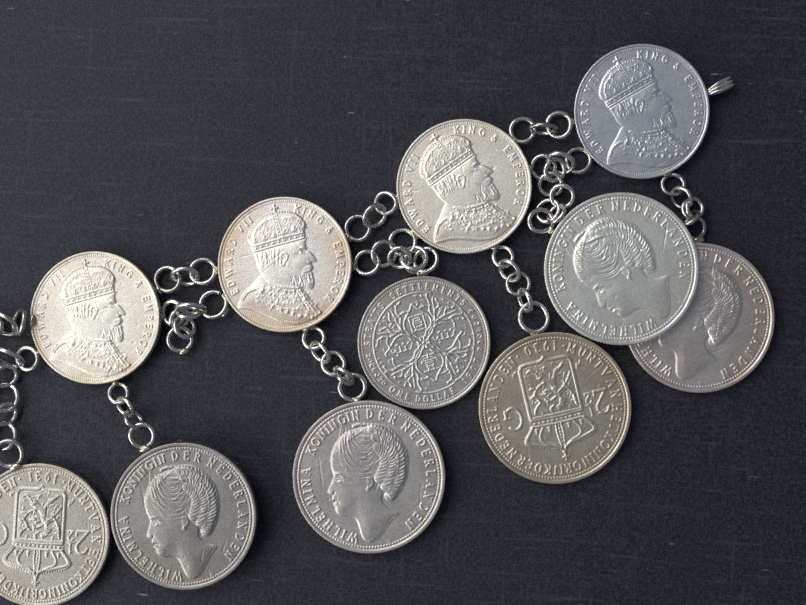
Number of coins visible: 11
